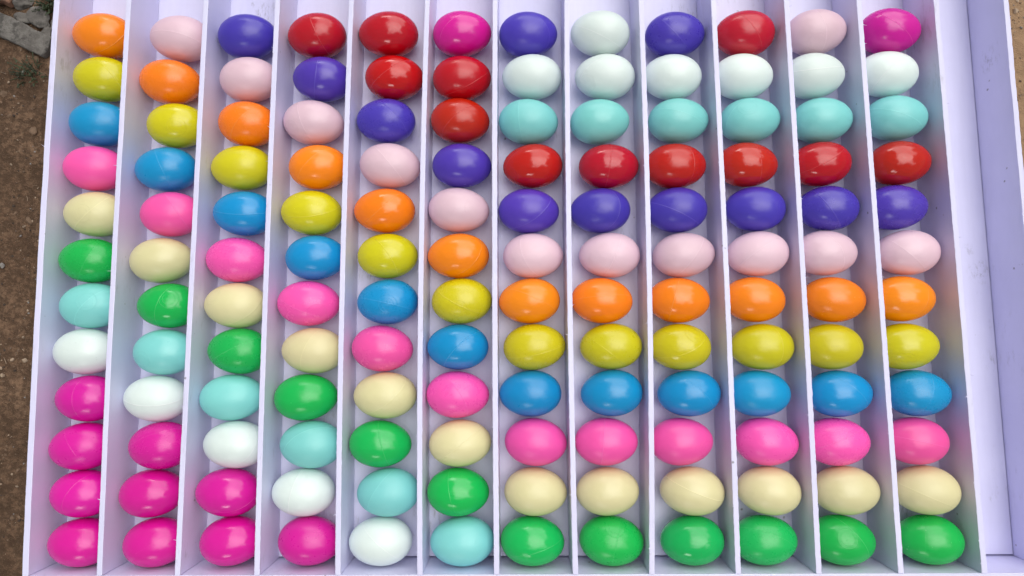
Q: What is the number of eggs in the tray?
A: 144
